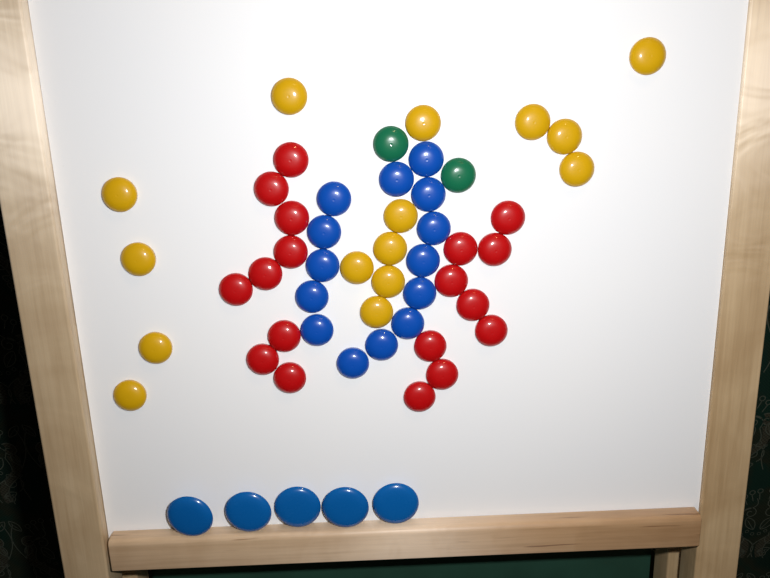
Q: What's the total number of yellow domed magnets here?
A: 15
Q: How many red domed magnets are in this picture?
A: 18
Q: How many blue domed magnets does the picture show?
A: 14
